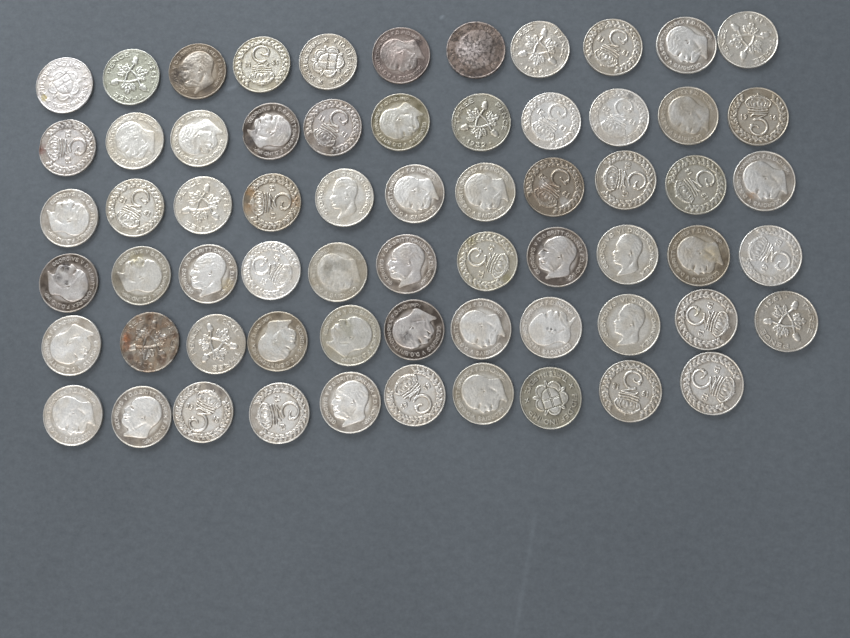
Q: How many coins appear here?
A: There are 65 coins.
